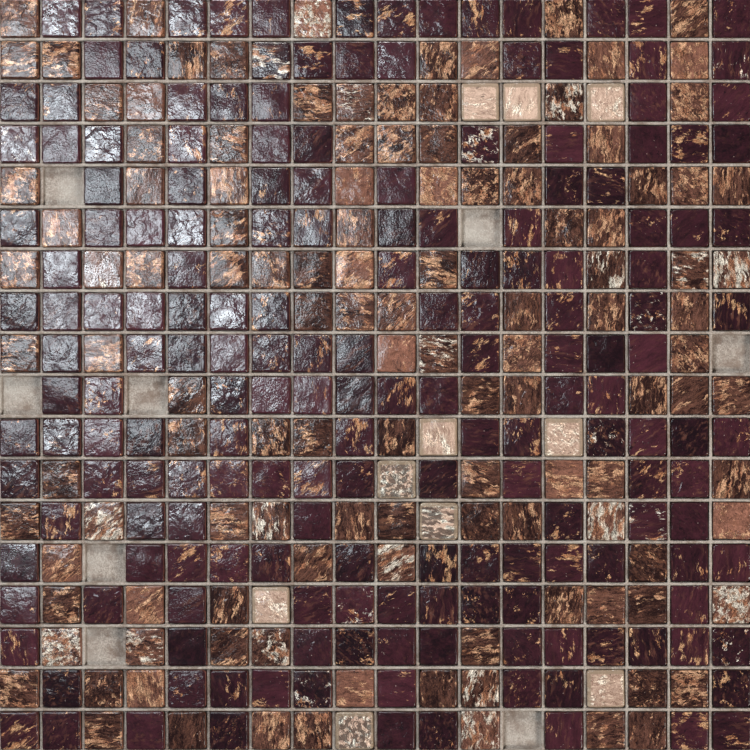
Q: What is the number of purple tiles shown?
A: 184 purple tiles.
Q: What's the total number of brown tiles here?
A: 122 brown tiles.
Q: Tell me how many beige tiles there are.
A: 10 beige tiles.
